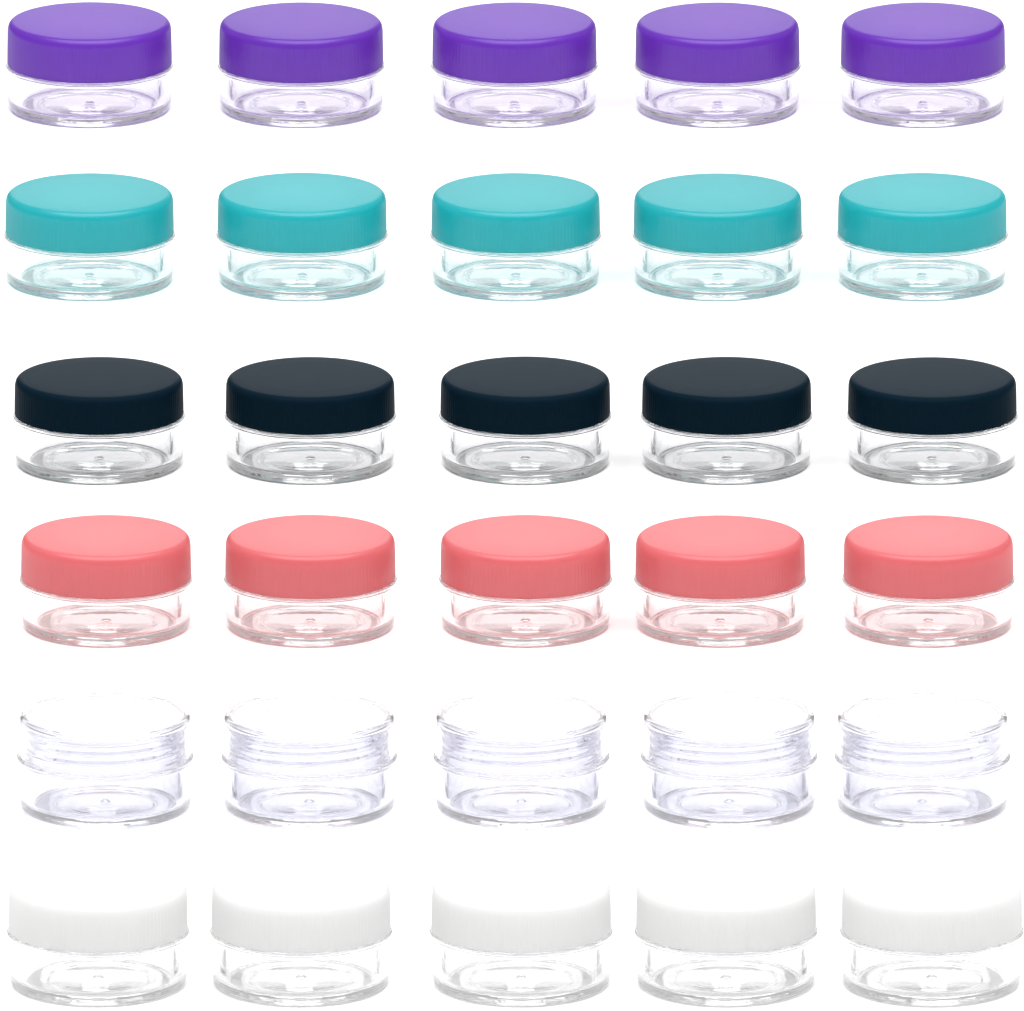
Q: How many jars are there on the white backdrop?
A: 30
